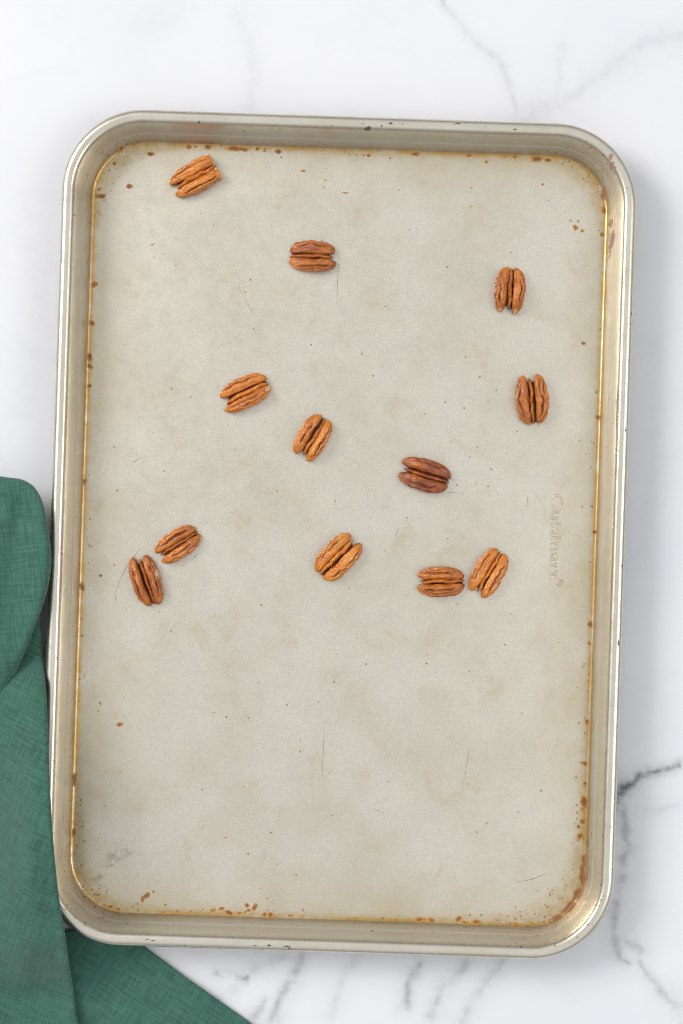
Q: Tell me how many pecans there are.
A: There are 12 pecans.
